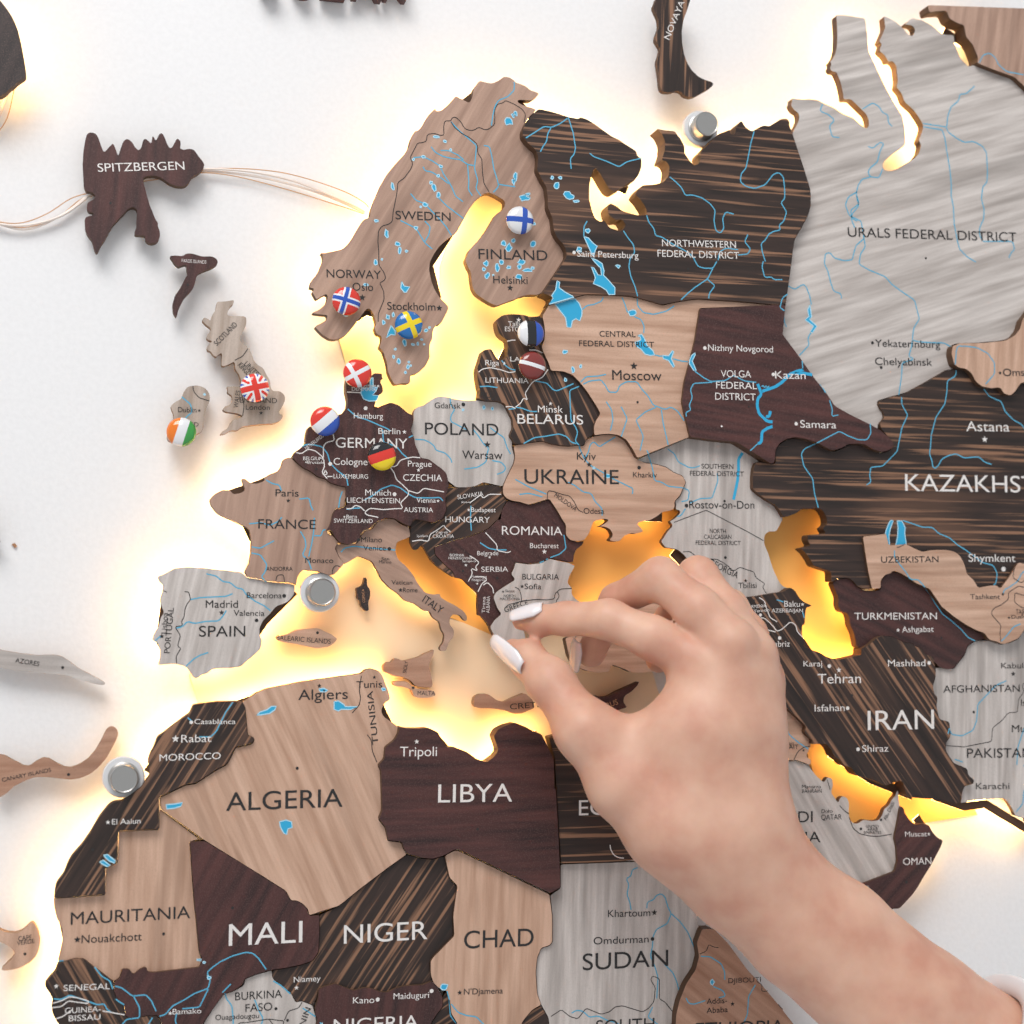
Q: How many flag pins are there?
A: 10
